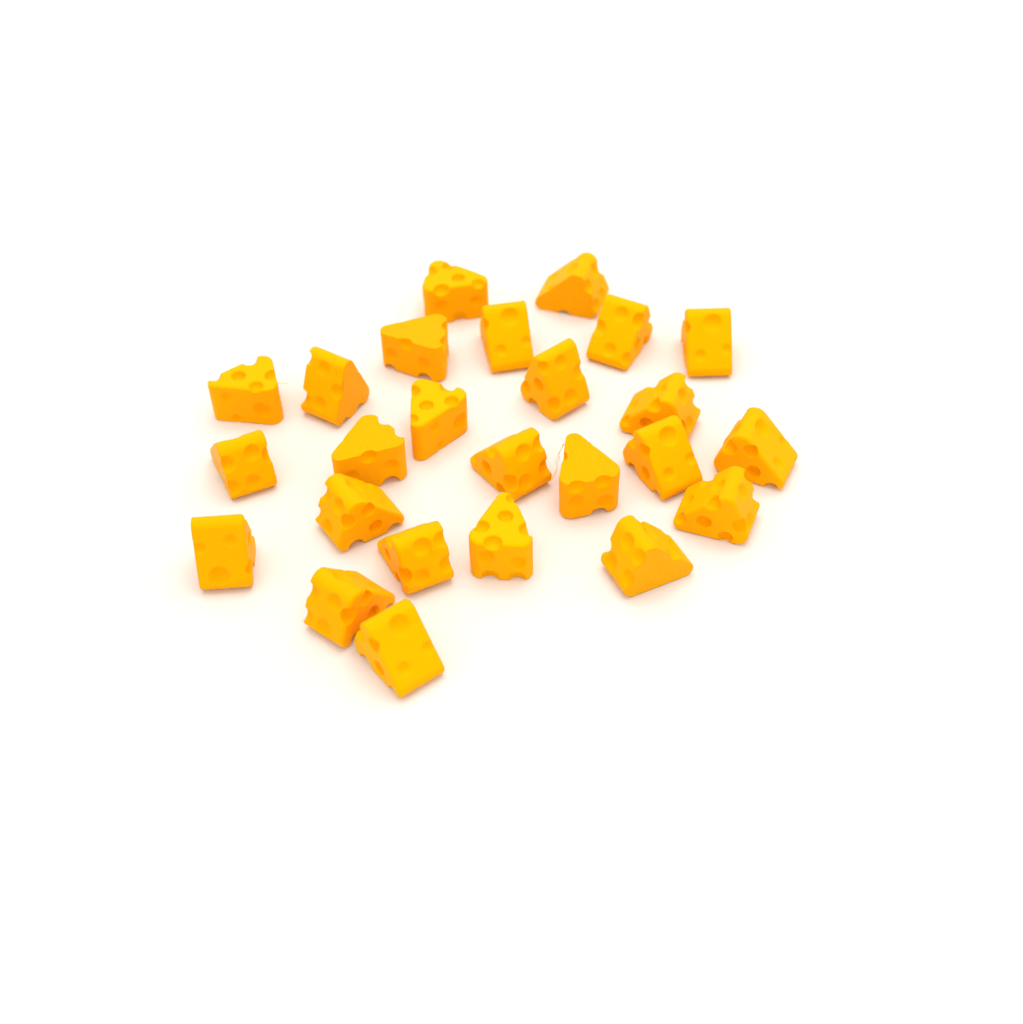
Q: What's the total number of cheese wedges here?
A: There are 25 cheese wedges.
